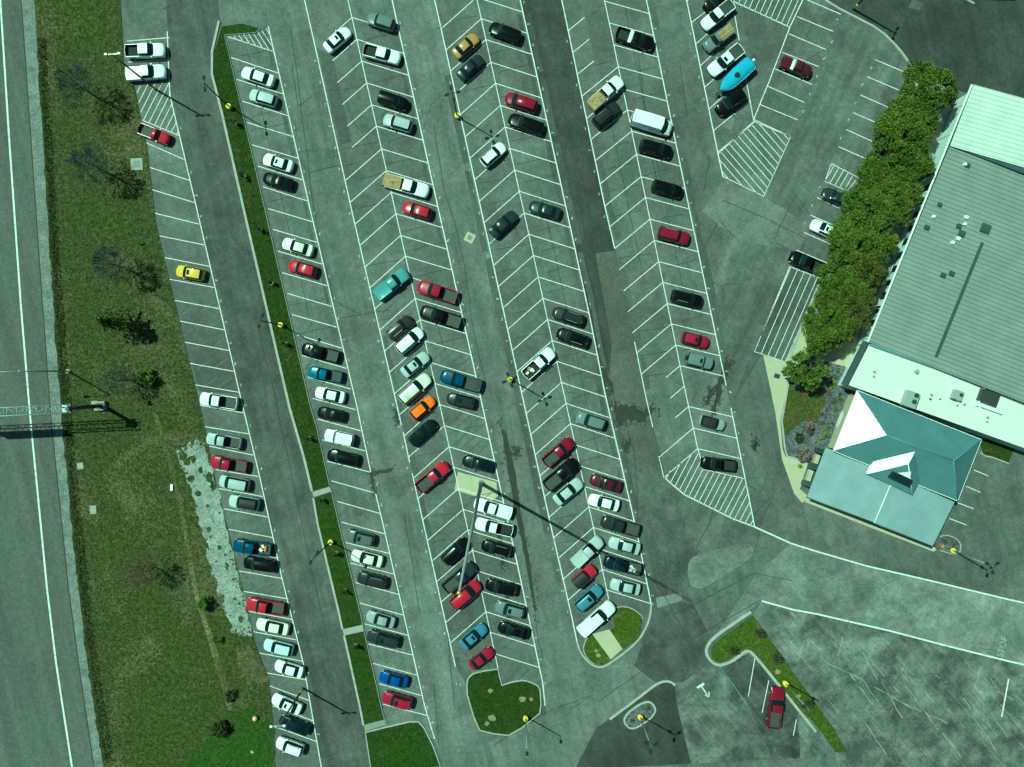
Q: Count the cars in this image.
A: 78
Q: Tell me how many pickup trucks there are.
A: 36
